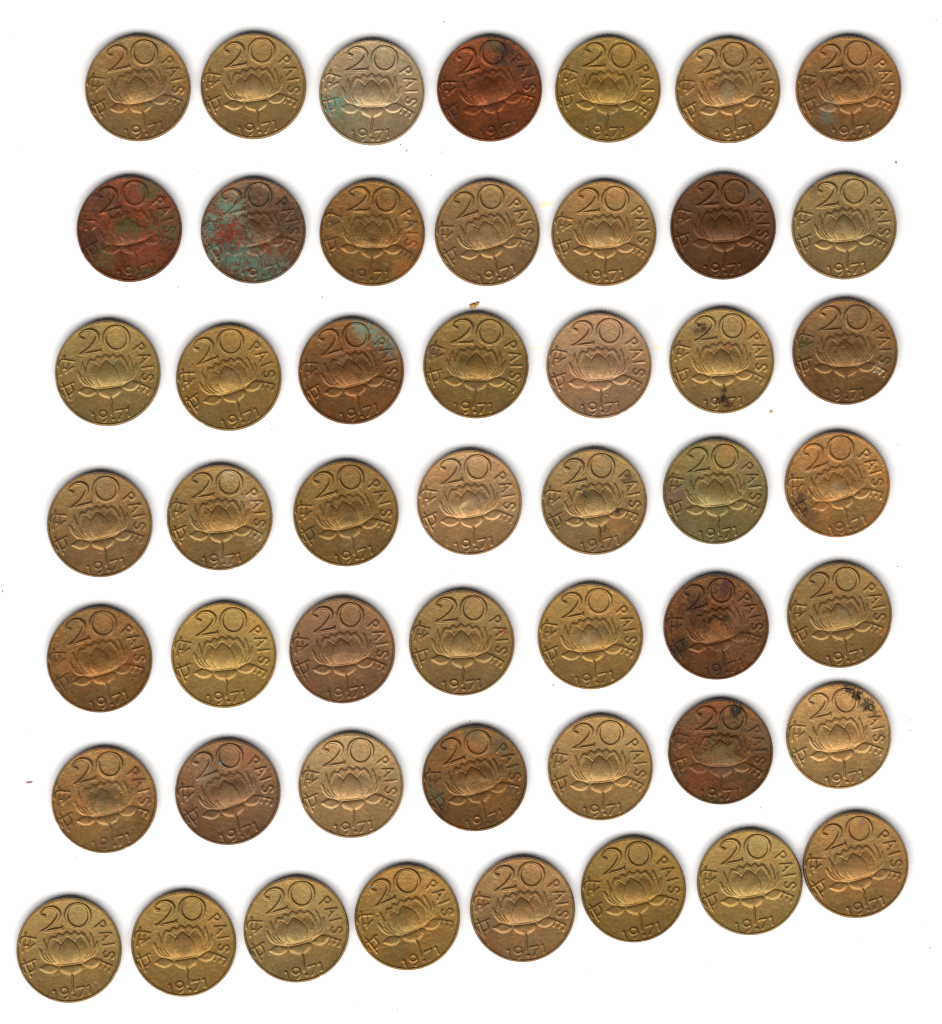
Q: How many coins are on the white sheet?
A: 50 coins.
